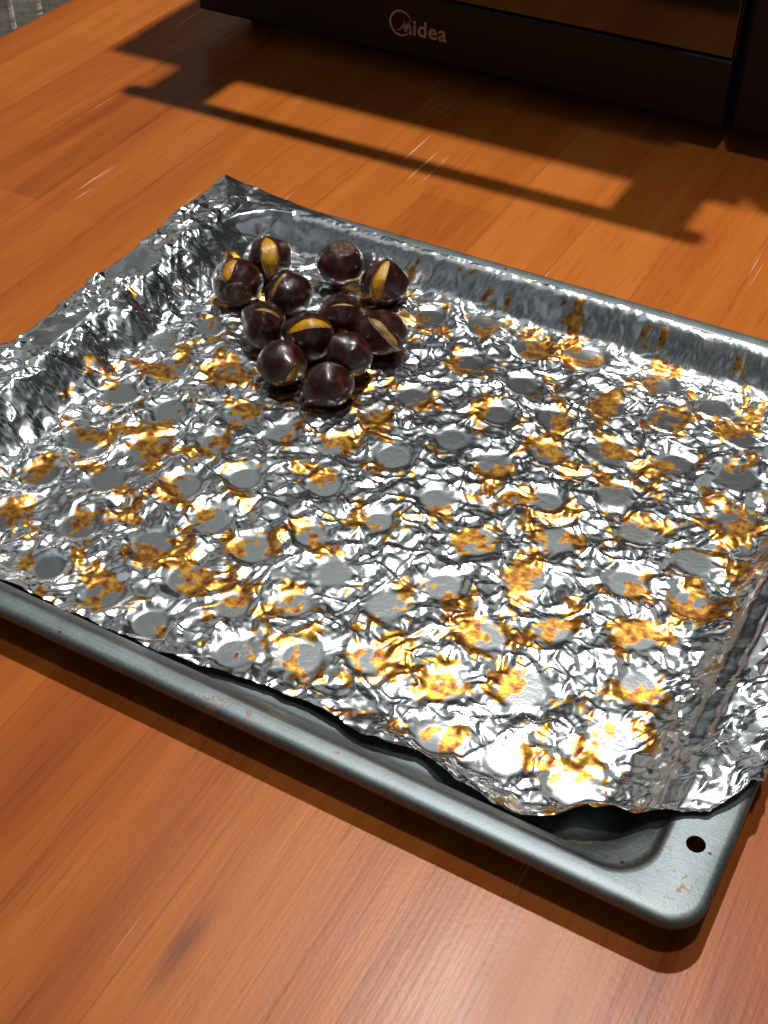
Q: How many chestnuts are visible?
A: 12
